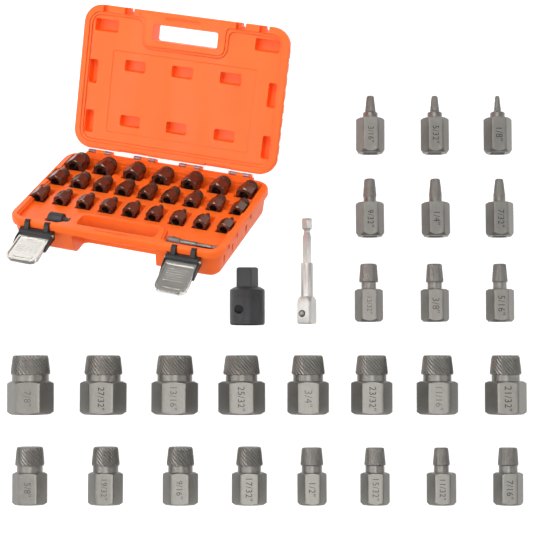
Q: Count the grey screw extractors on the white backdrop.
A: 25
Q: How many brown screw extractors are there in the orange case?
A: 25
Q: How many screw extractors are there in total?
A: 50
